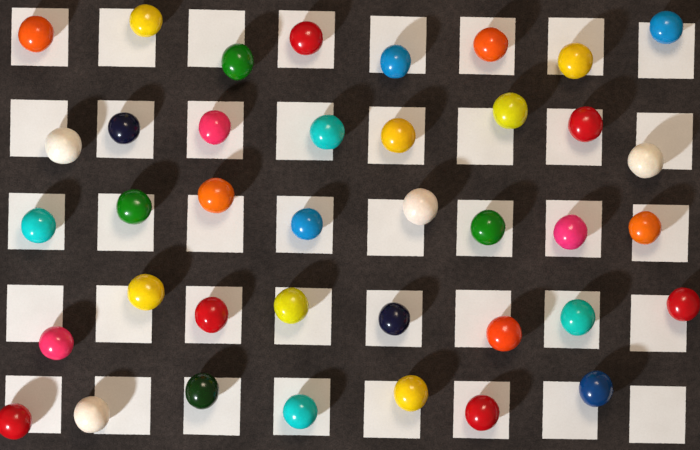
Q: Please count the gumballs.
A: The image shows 39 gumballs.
